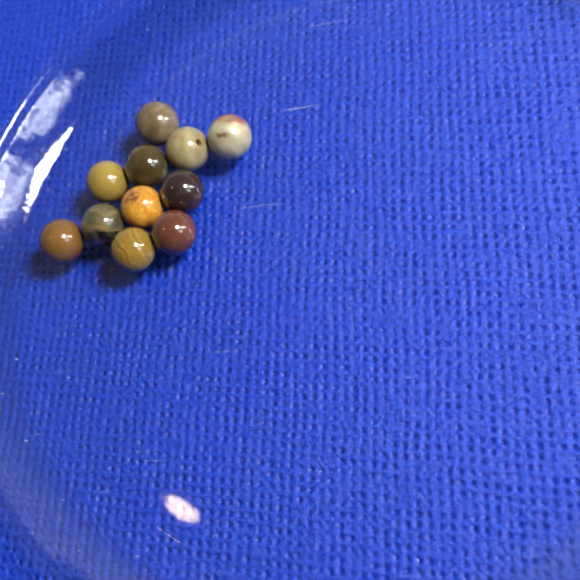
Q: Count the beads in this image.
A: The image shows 11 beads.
